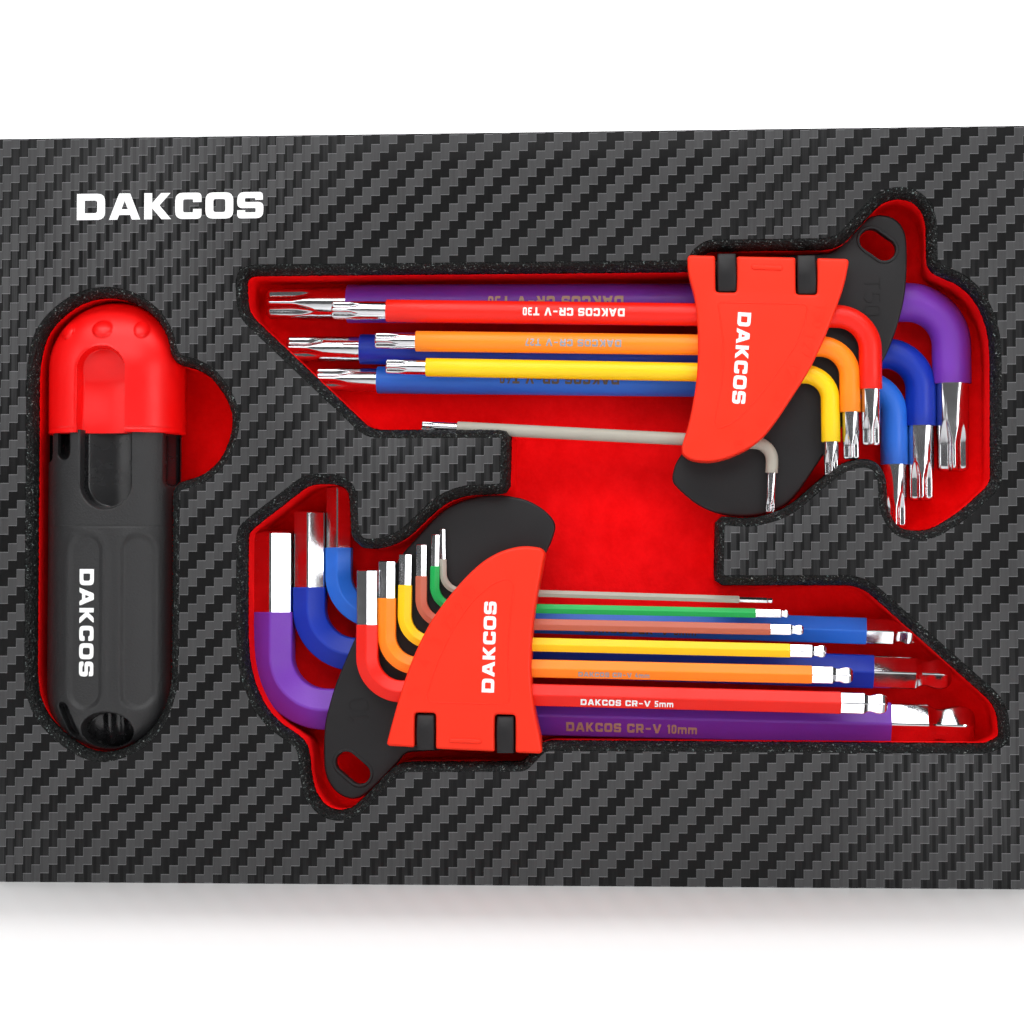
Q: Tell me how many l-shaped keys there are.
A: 16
